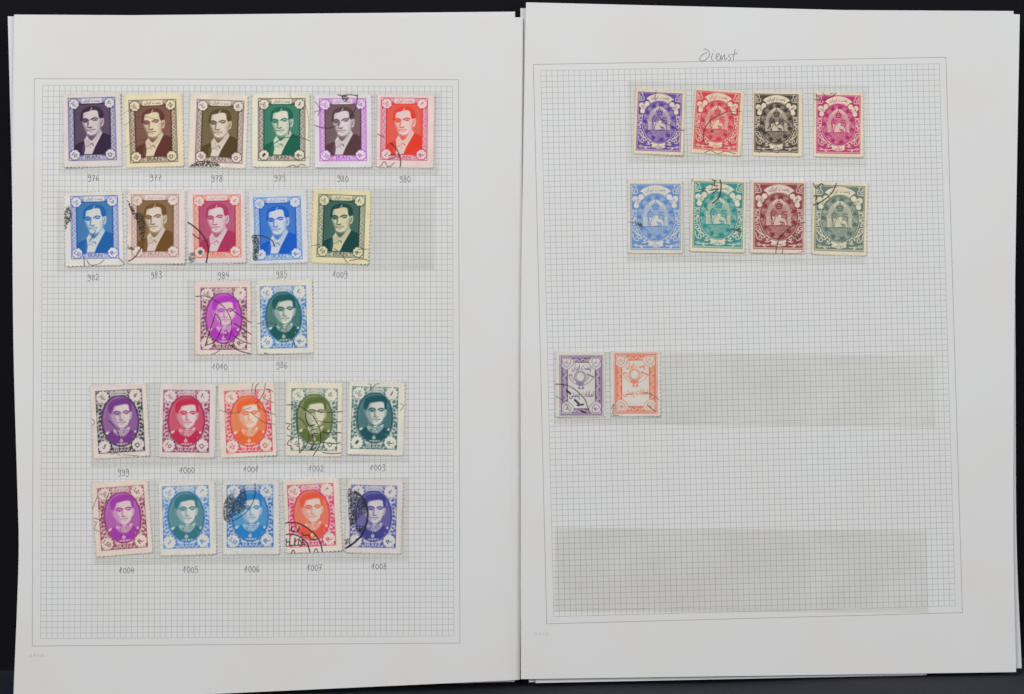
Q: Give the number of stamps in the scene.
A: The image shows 33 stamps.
